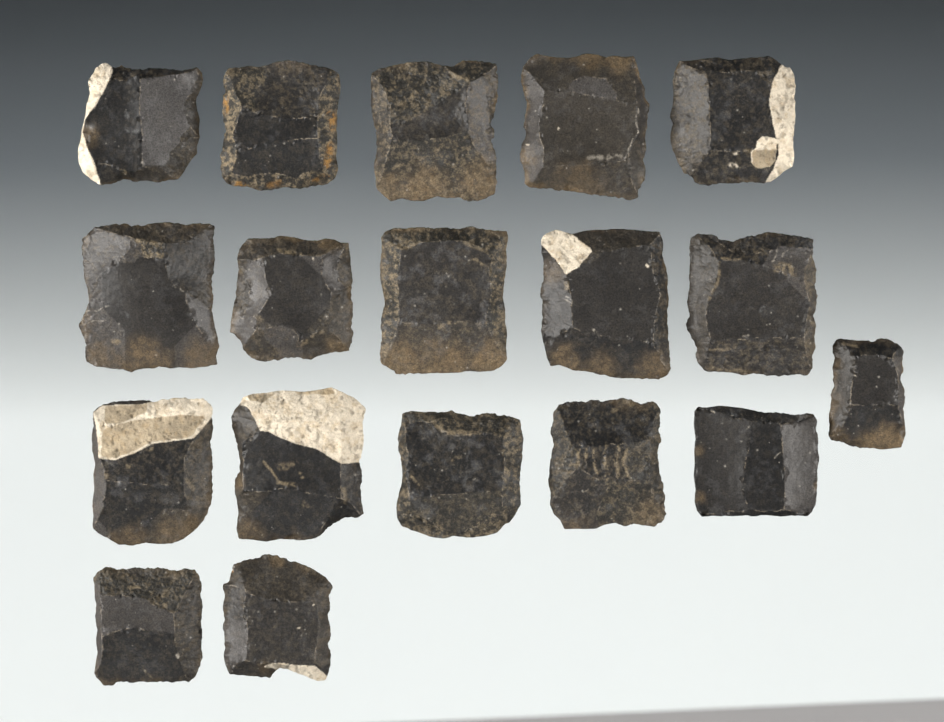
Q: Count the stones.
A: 18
